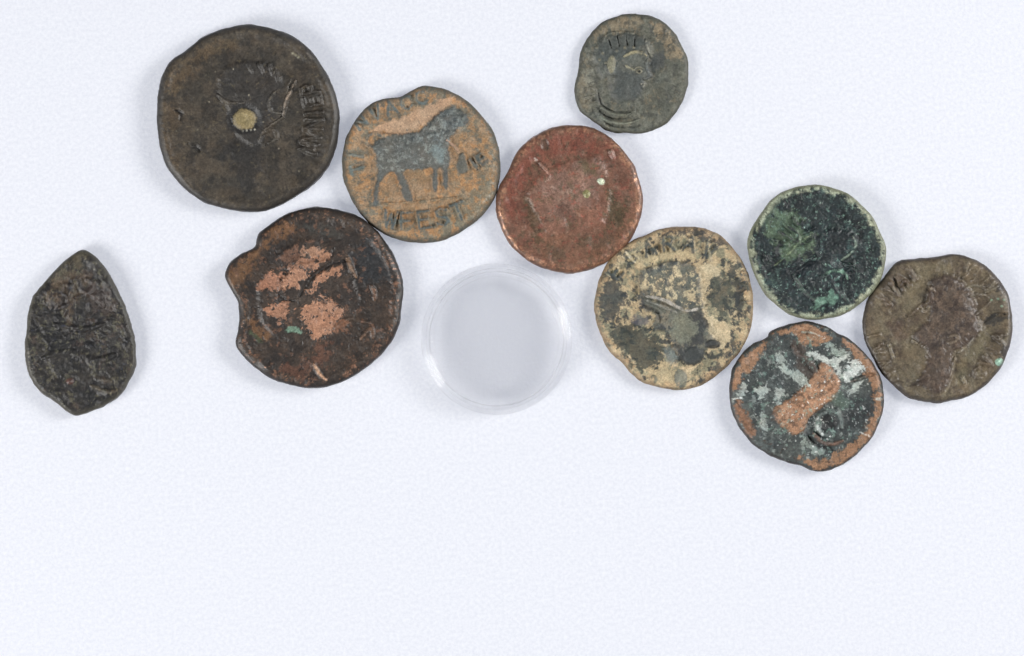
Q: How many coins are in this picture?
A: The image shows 10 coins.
